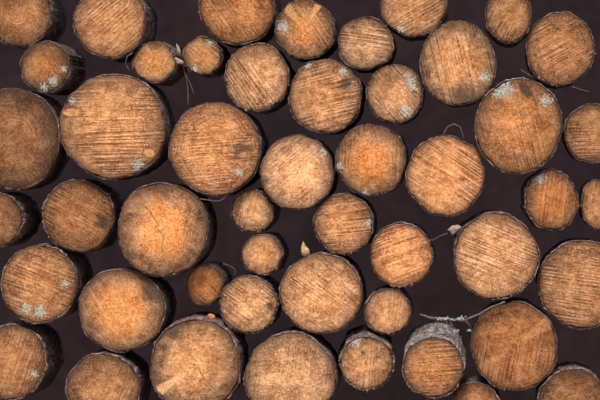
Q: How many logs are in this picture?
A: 49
